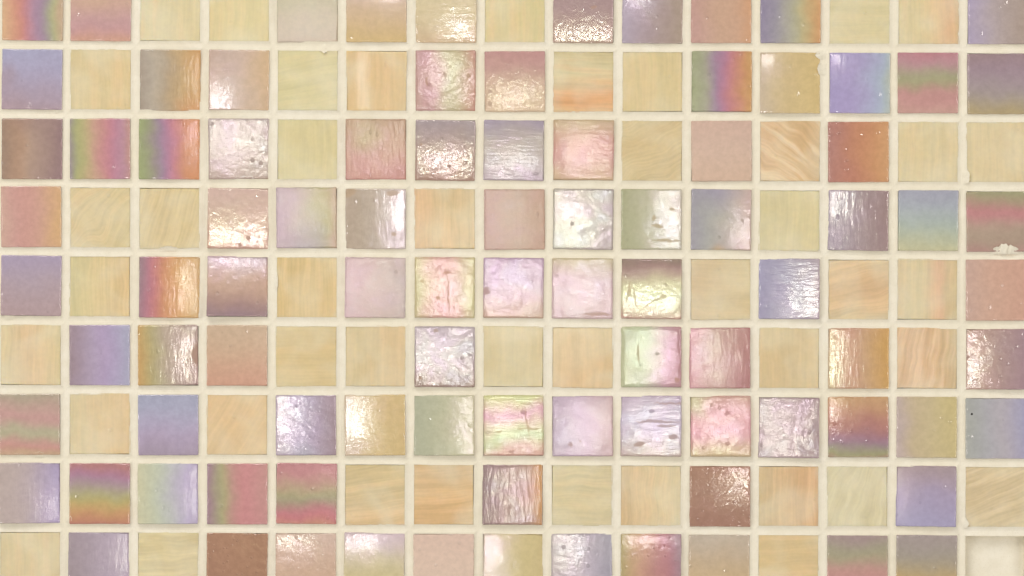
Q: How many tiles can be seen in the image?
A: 134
